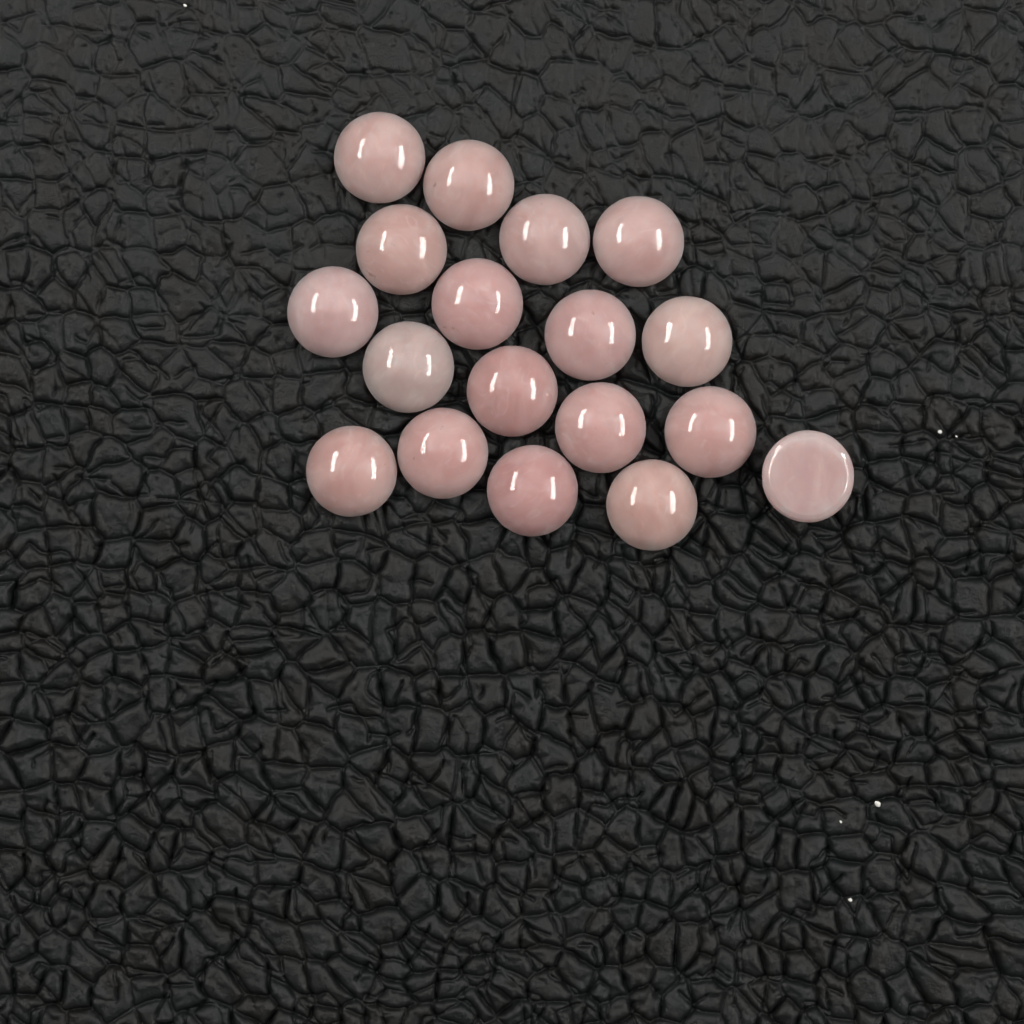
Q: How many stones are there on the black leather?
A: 18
